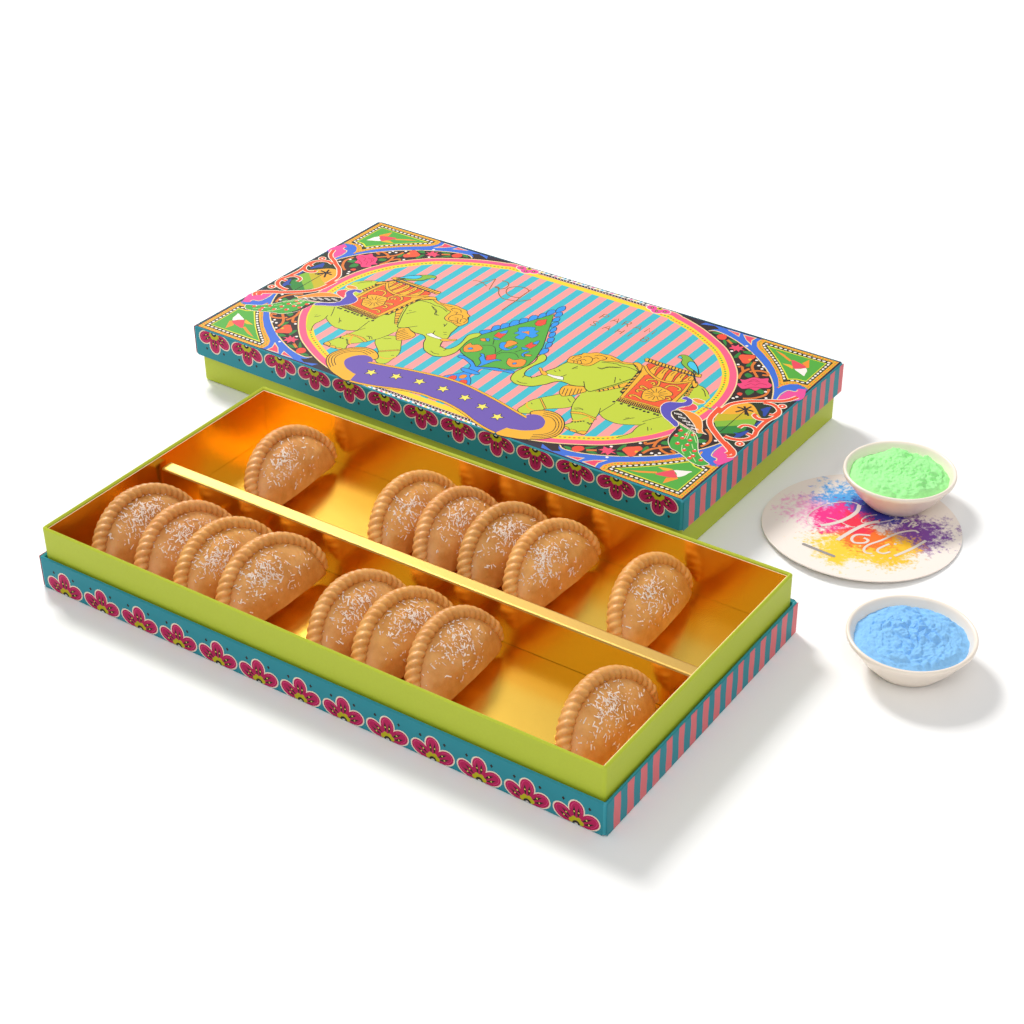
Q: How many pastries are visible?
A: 14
